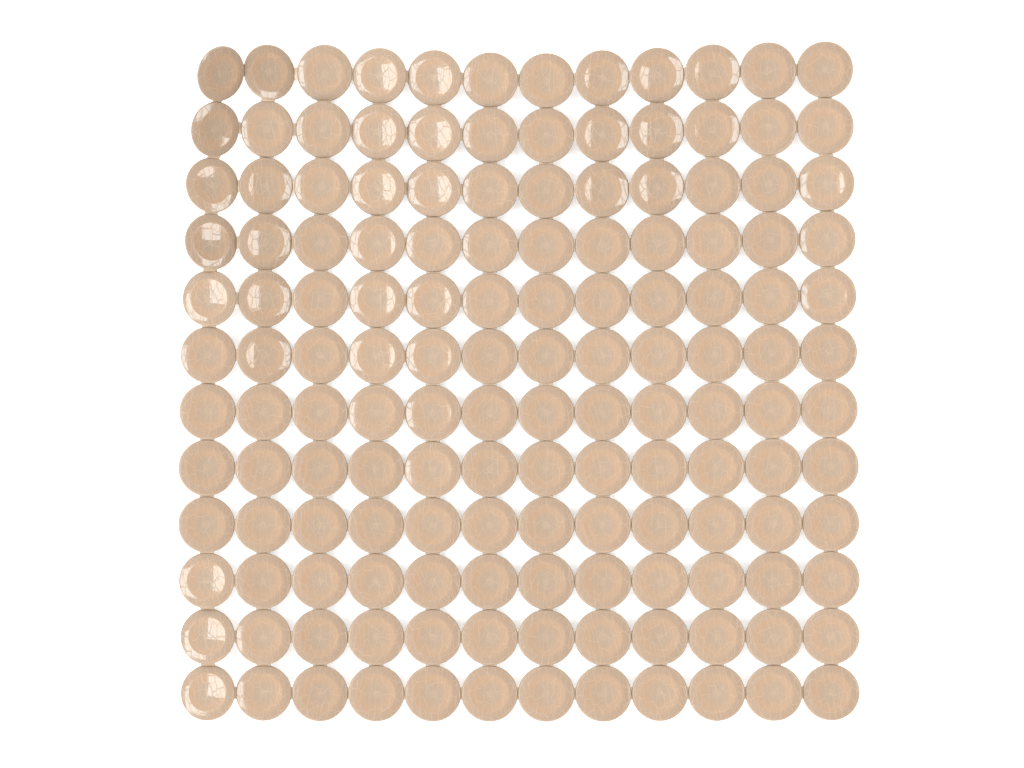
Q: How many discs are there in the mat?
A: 144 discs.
